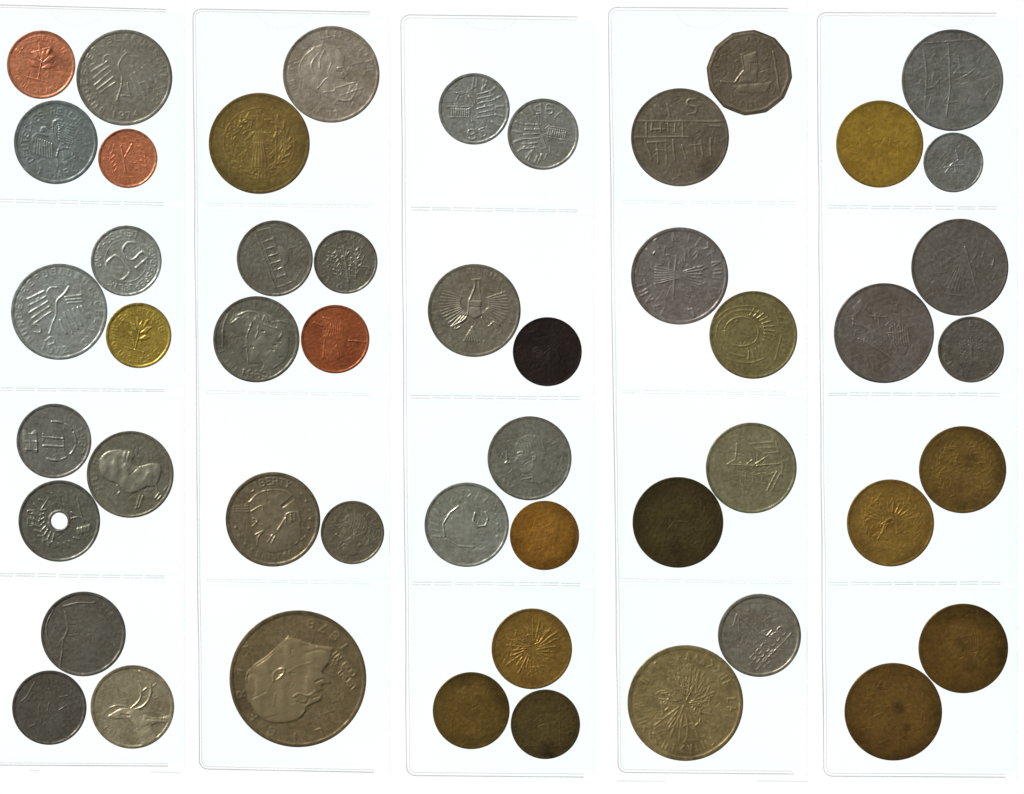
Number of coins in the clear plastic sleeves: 50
